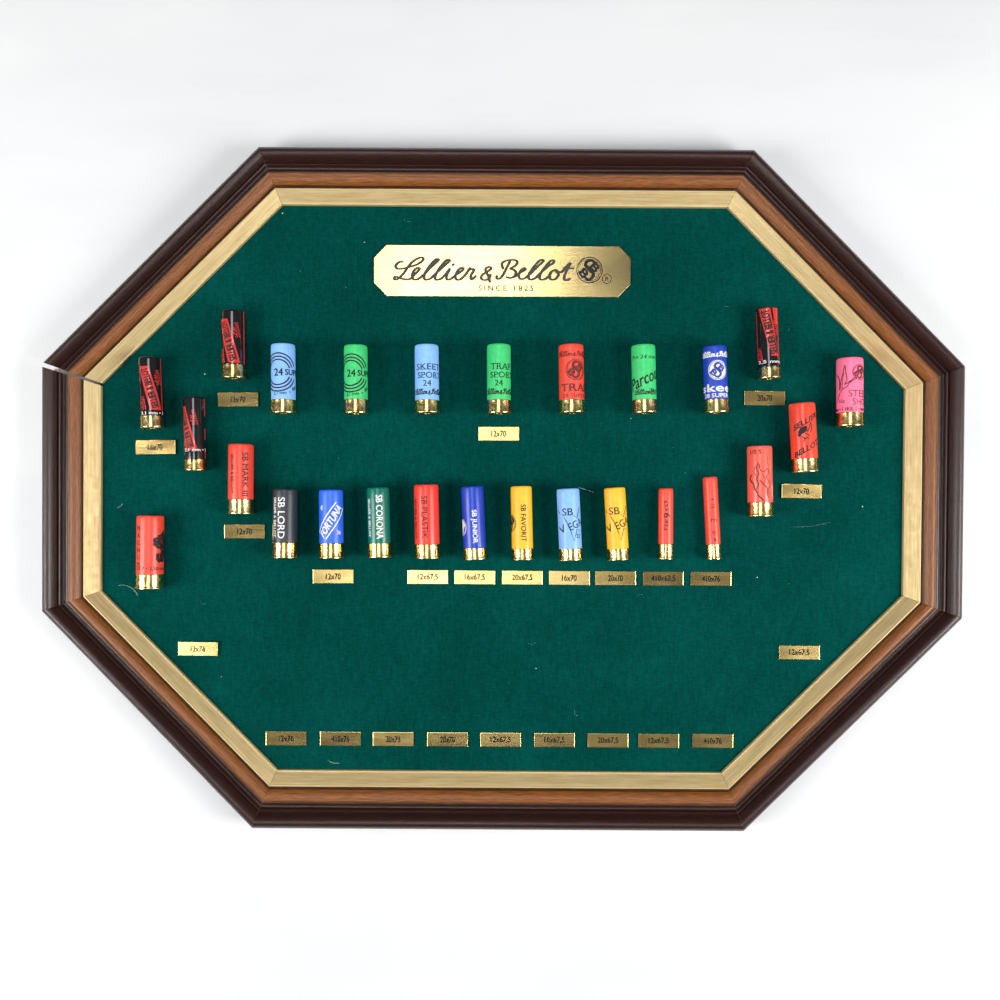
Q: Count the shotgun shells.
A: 26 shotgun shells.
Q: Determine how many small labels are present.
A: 25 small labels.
